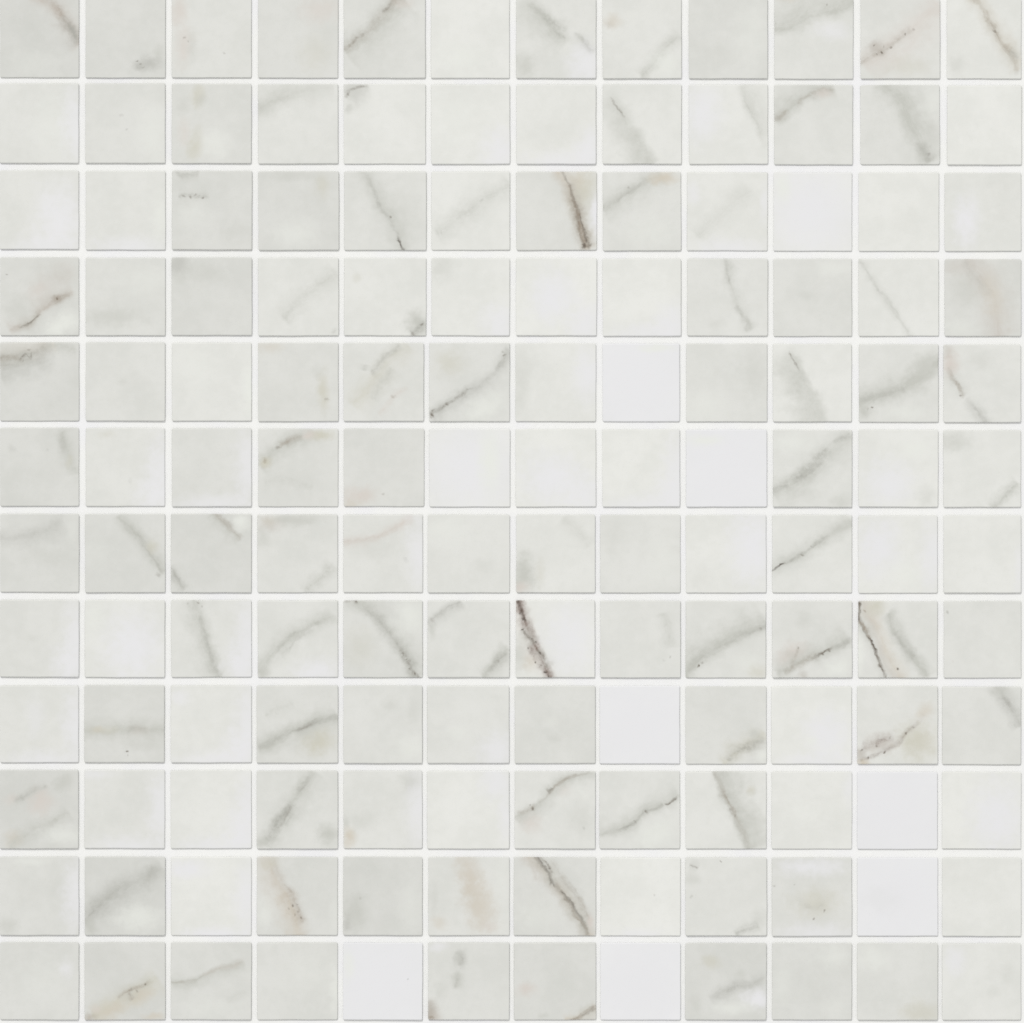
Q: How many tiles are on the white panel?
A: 144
